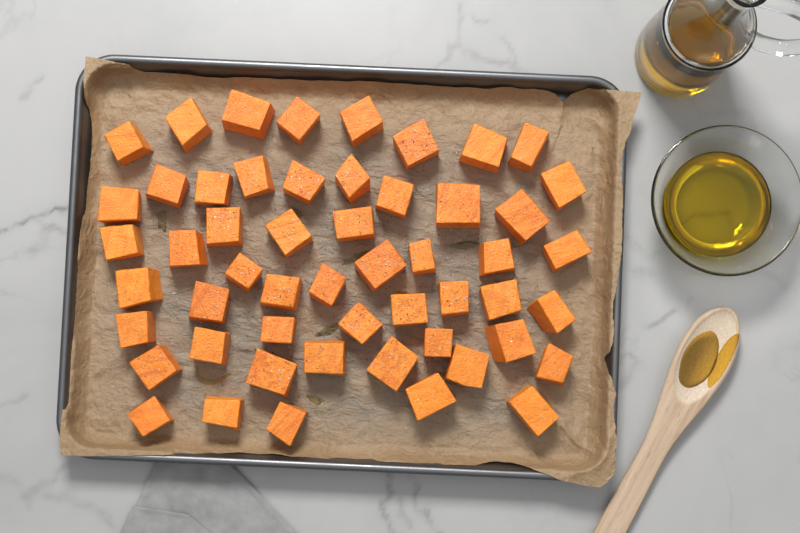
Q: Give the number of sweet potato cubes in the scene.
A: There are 53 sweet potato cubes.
